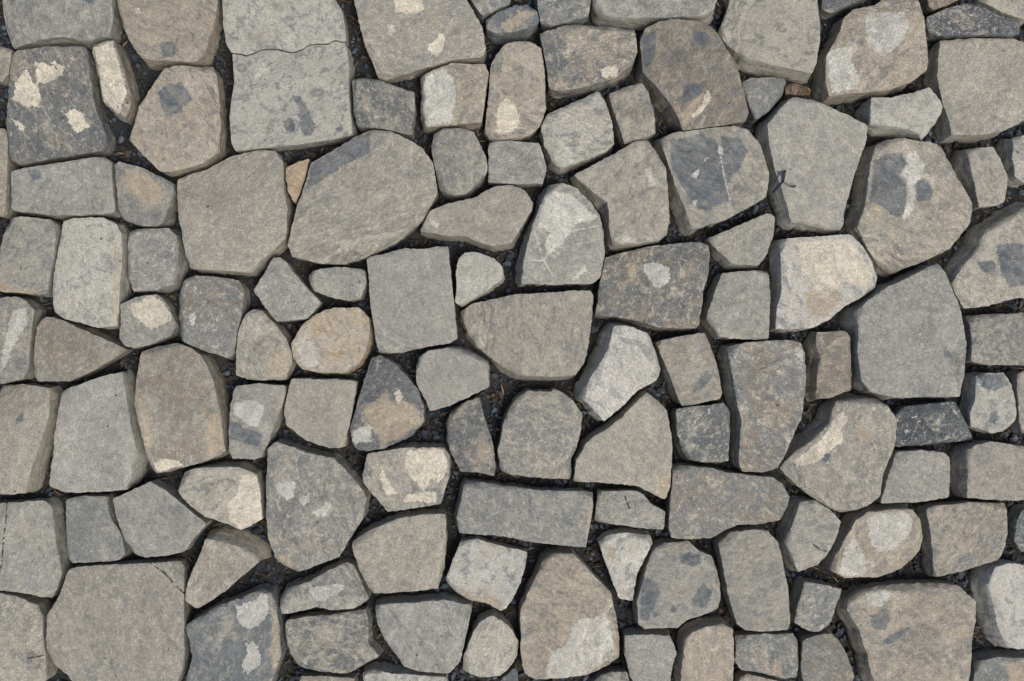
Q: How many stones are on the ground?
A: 128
